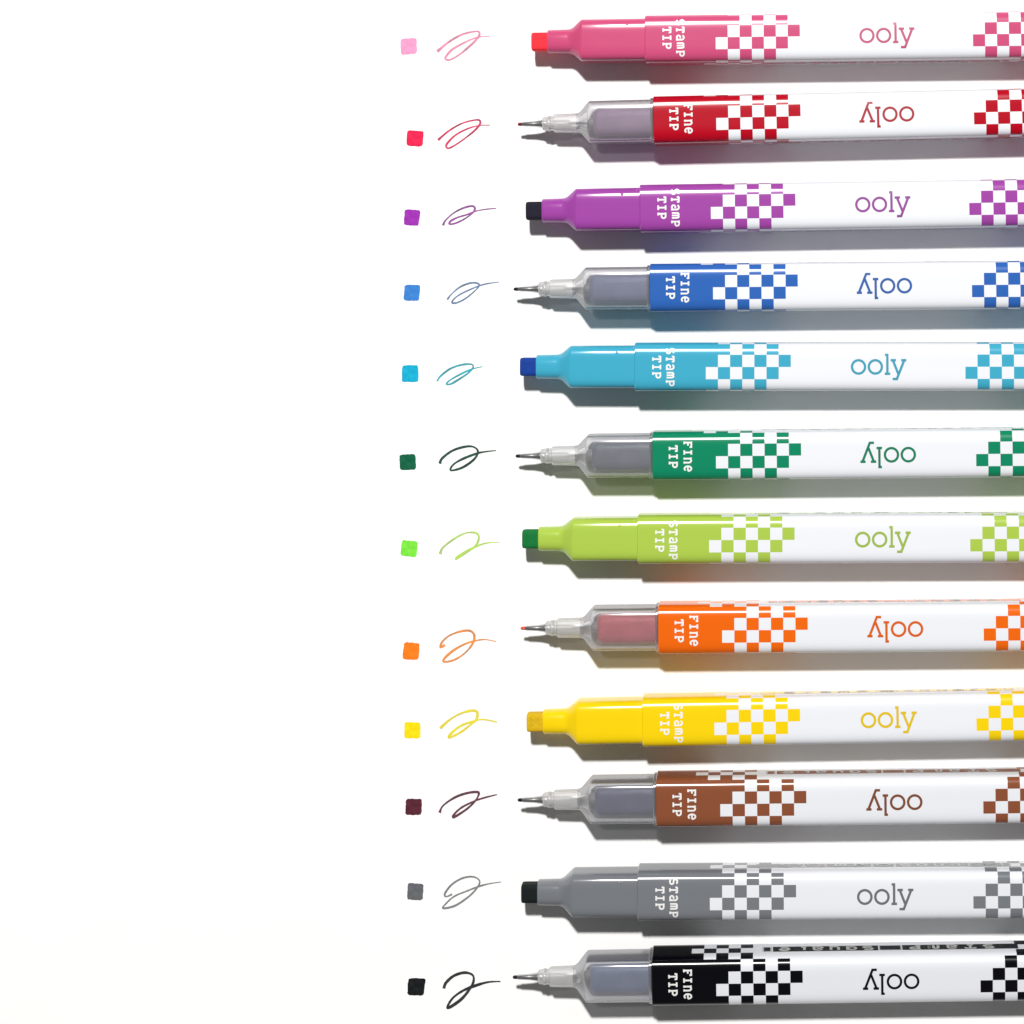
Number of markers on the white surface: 12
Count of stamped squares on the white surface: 12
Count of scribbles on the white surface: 12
